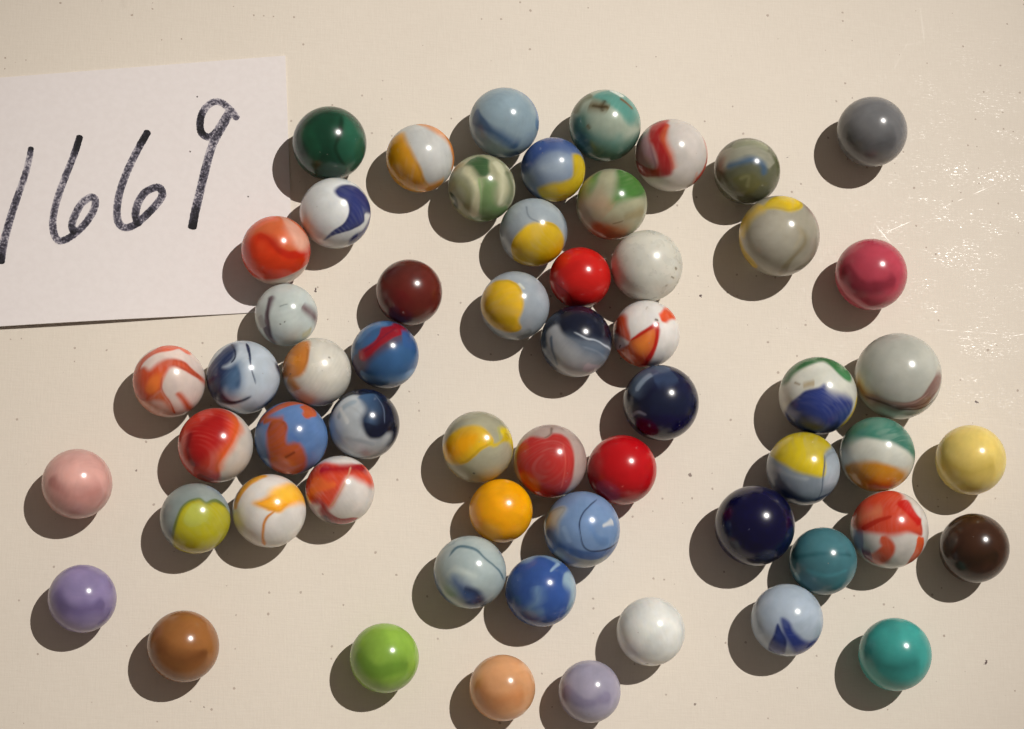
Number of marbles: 58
